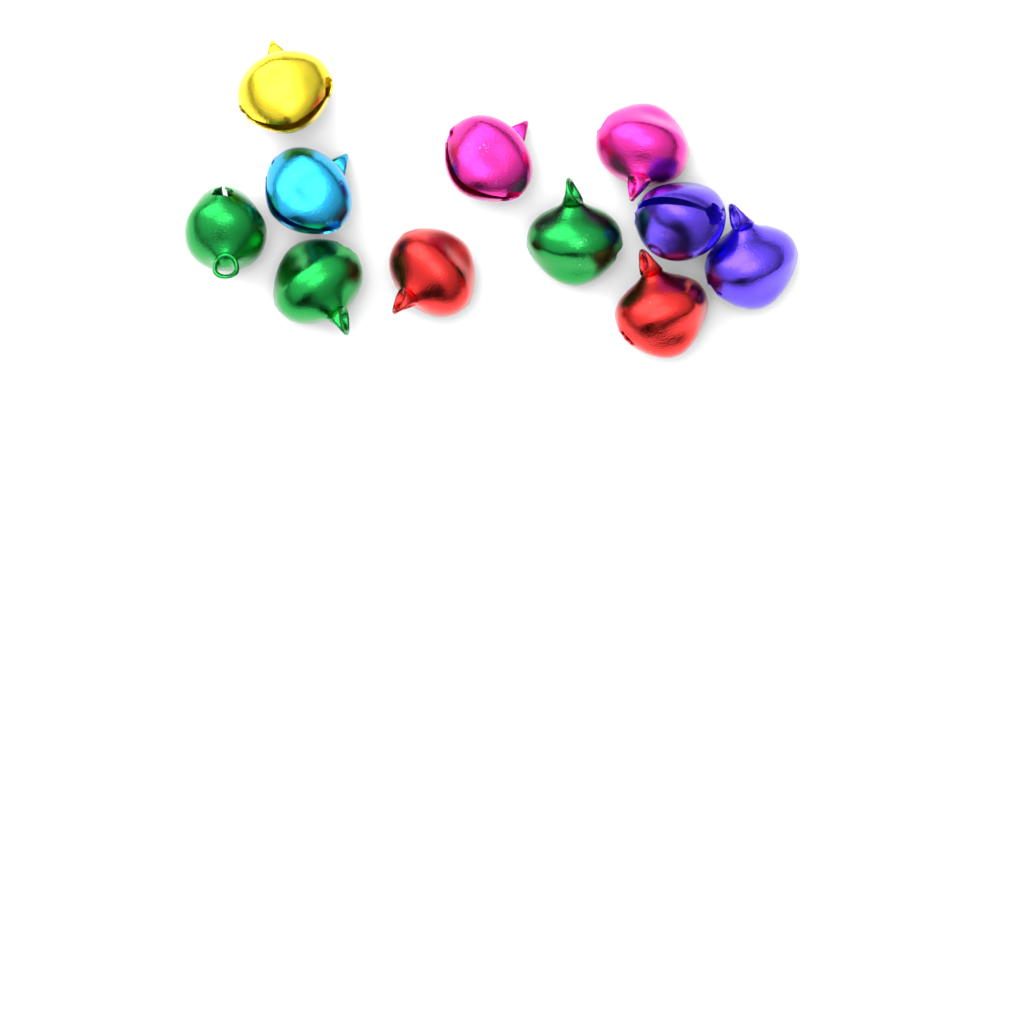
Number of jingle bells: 11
